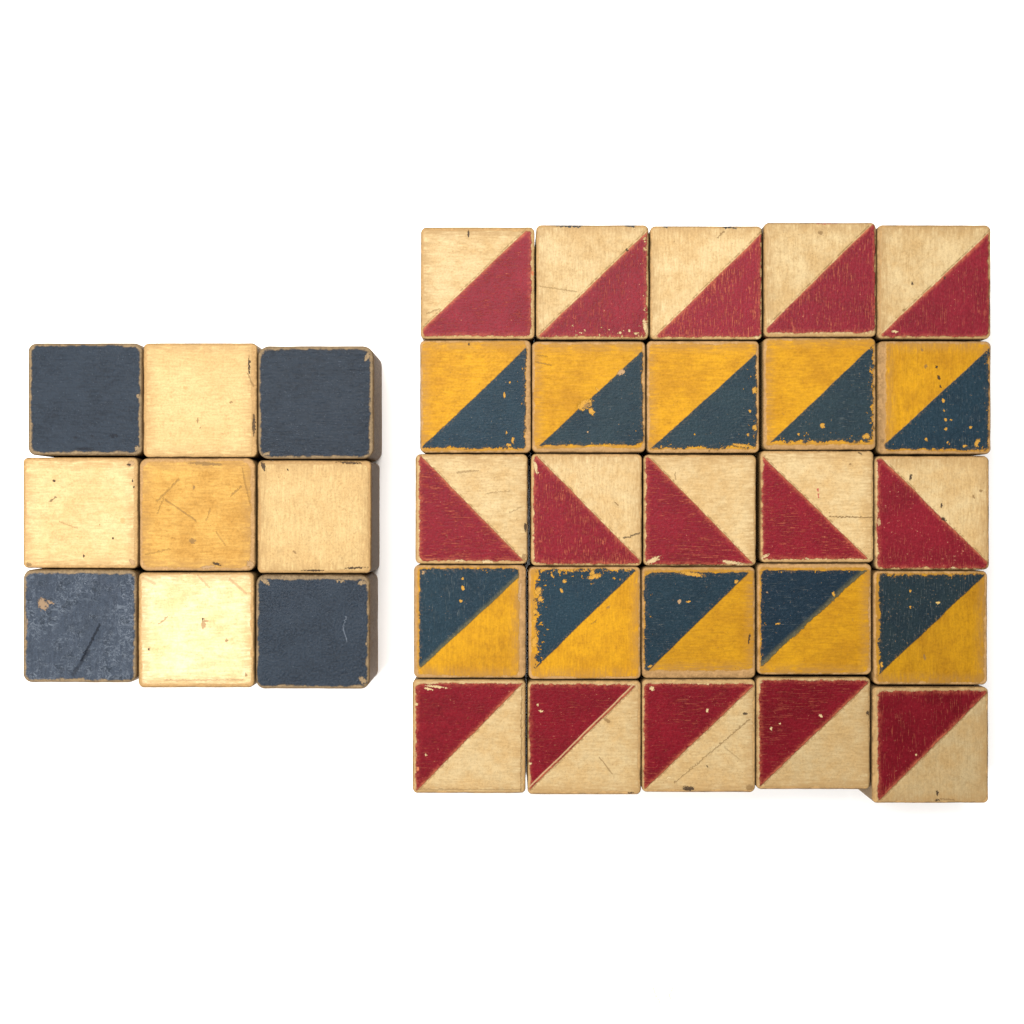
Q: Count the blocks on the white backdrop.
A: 34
